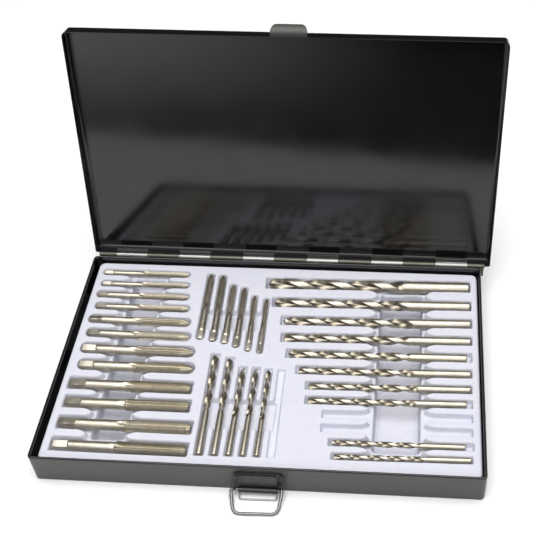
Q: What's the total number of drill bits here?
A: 15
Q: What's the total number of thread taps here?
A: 18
